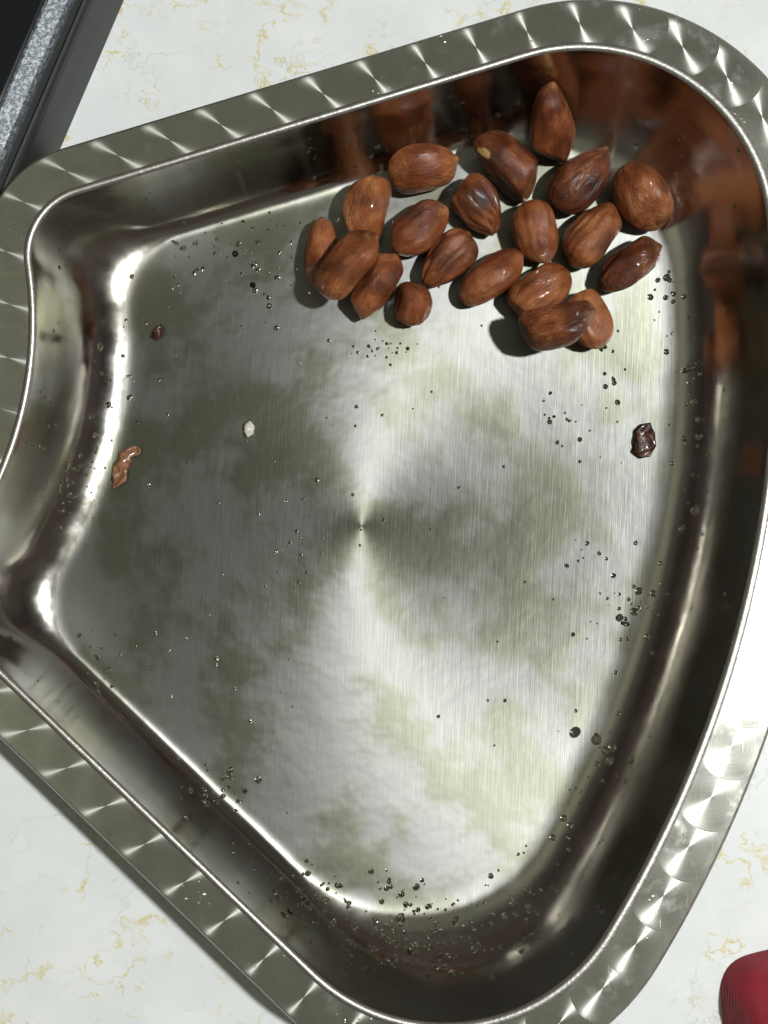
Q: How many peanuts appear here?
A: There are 20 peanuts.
